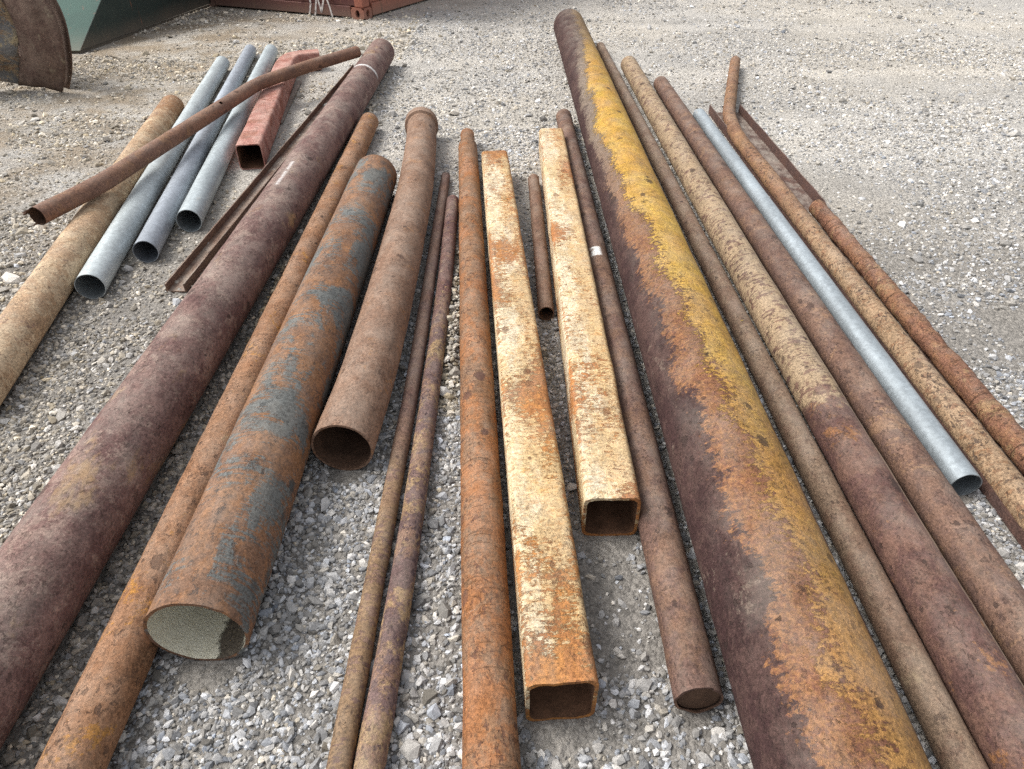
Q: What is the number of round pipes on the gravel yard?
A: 21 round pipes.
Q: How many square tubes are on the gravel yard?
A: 3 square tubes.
